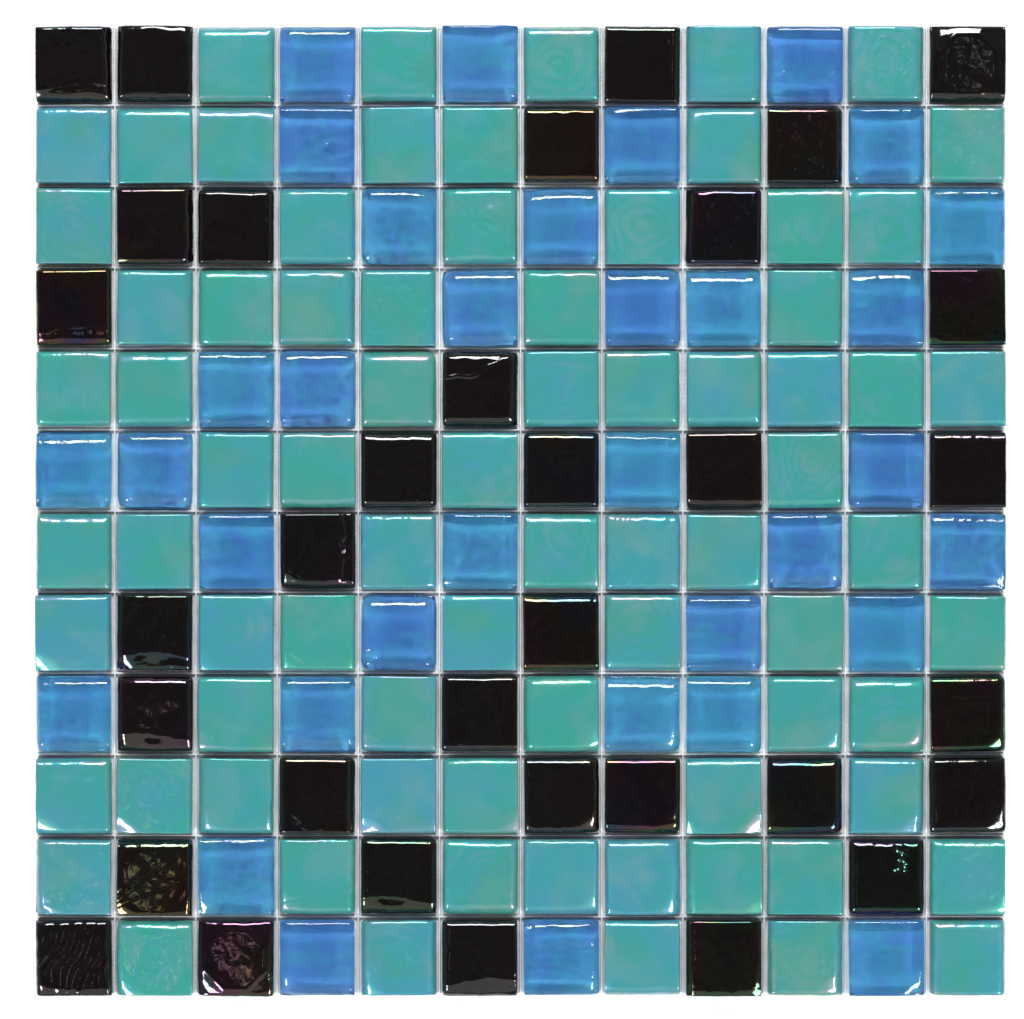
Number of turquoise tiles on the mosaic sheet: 76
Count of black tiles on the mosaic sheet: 34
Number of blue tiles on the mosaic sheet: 34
